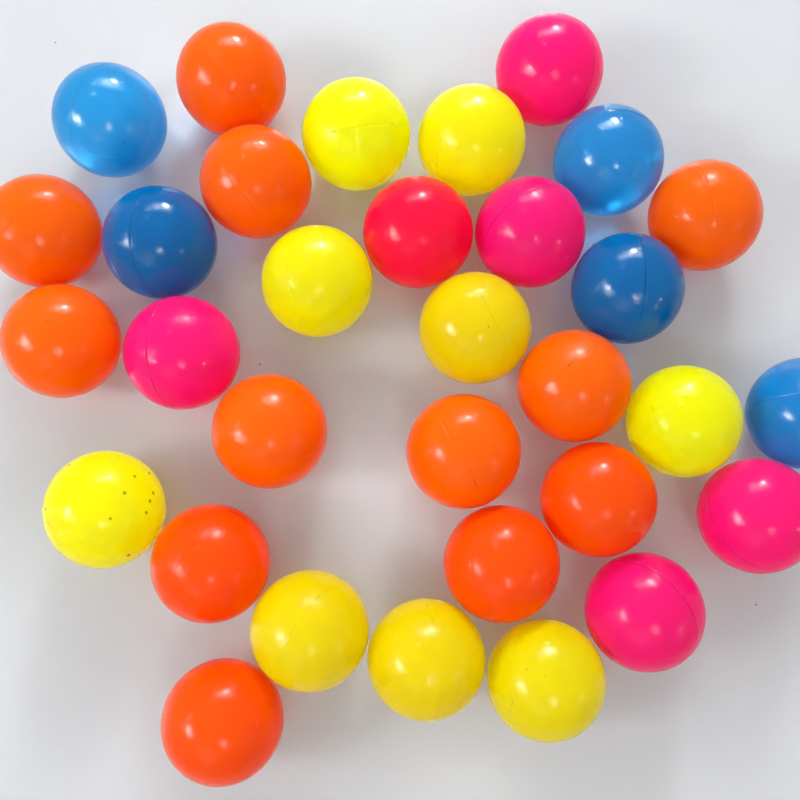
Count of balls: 32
